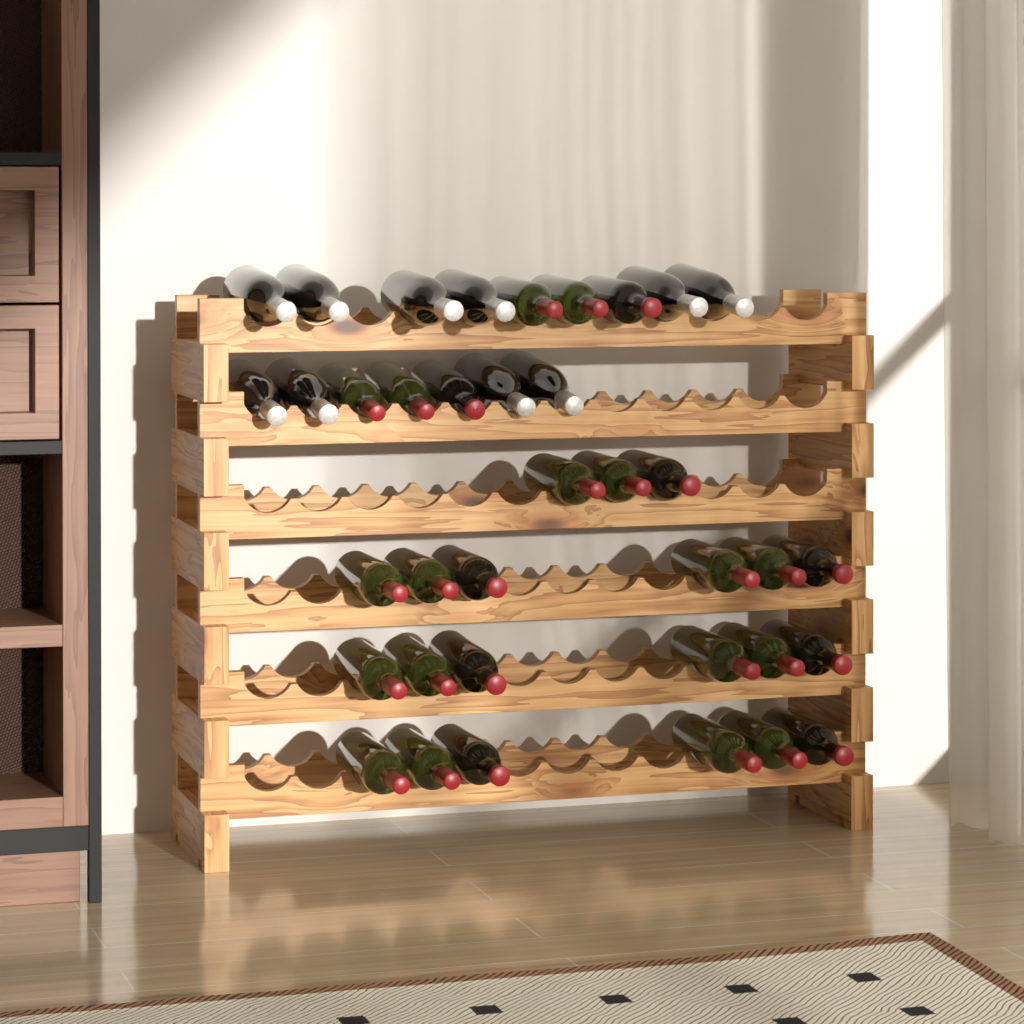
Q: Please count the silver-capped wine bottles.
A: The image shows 10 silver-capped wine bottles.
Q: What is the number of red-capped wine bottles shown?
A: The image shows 27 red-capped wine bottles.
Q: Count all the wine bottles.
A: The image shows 37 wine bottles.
